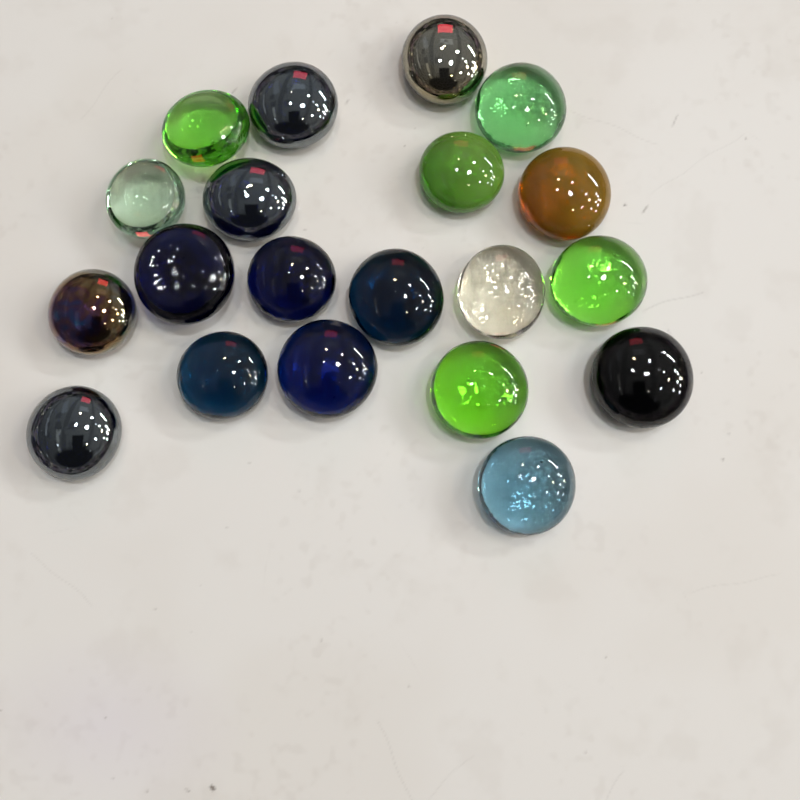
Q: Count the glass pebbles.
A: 20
